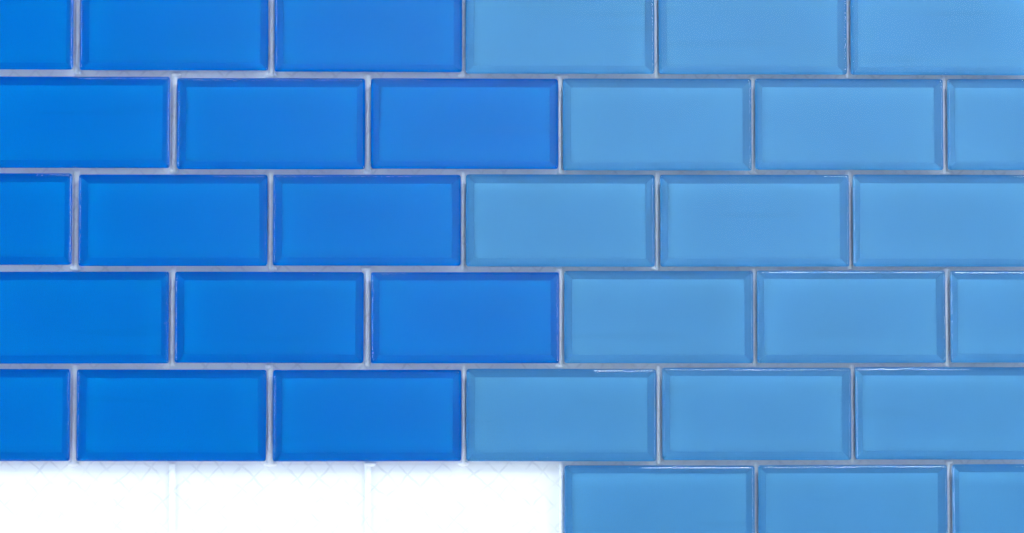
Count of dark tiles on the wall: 15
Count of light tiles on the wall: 18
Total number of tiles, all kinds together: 33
